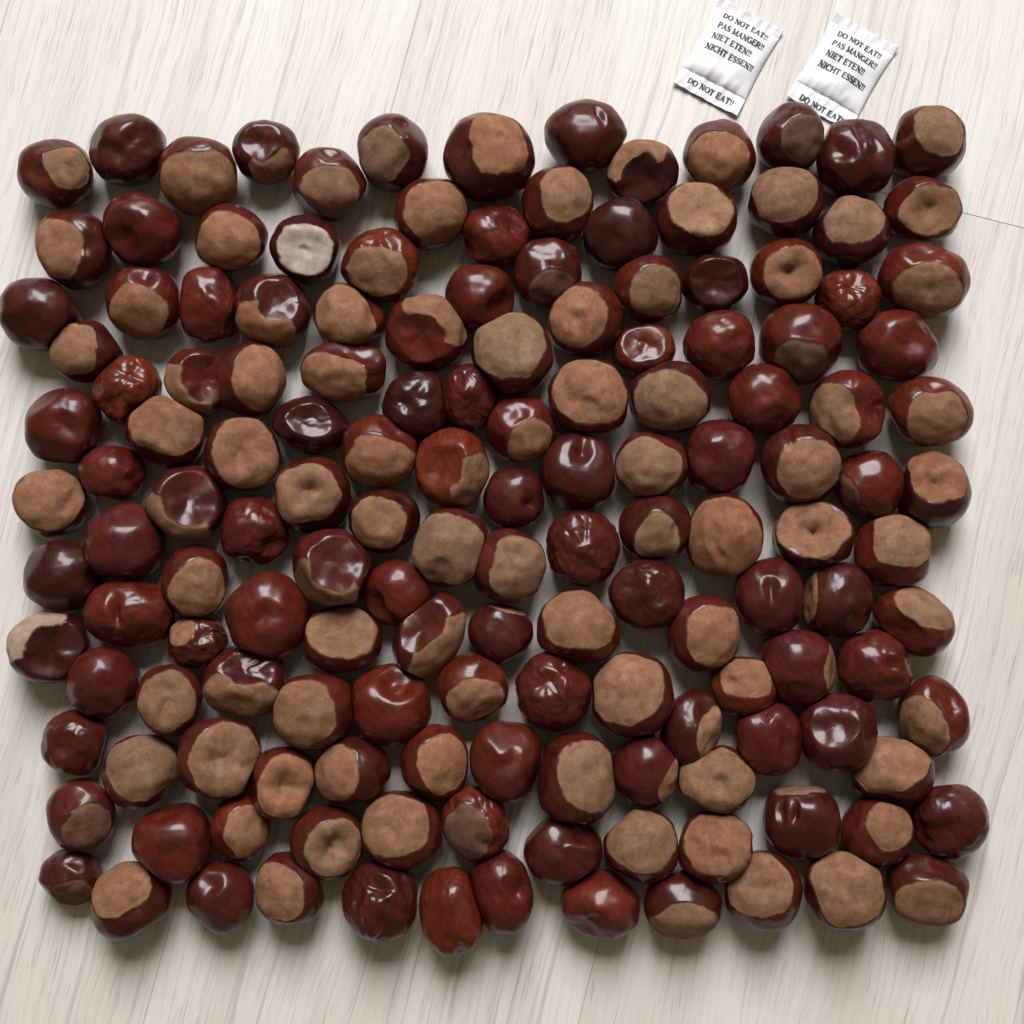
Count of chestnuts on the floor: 152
